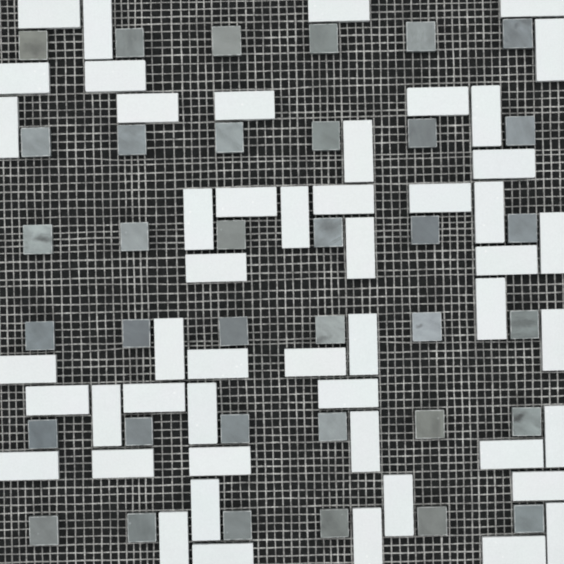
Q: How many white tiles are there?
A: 50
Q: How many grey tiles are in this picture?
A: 36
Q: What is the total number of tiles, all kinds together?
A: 86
